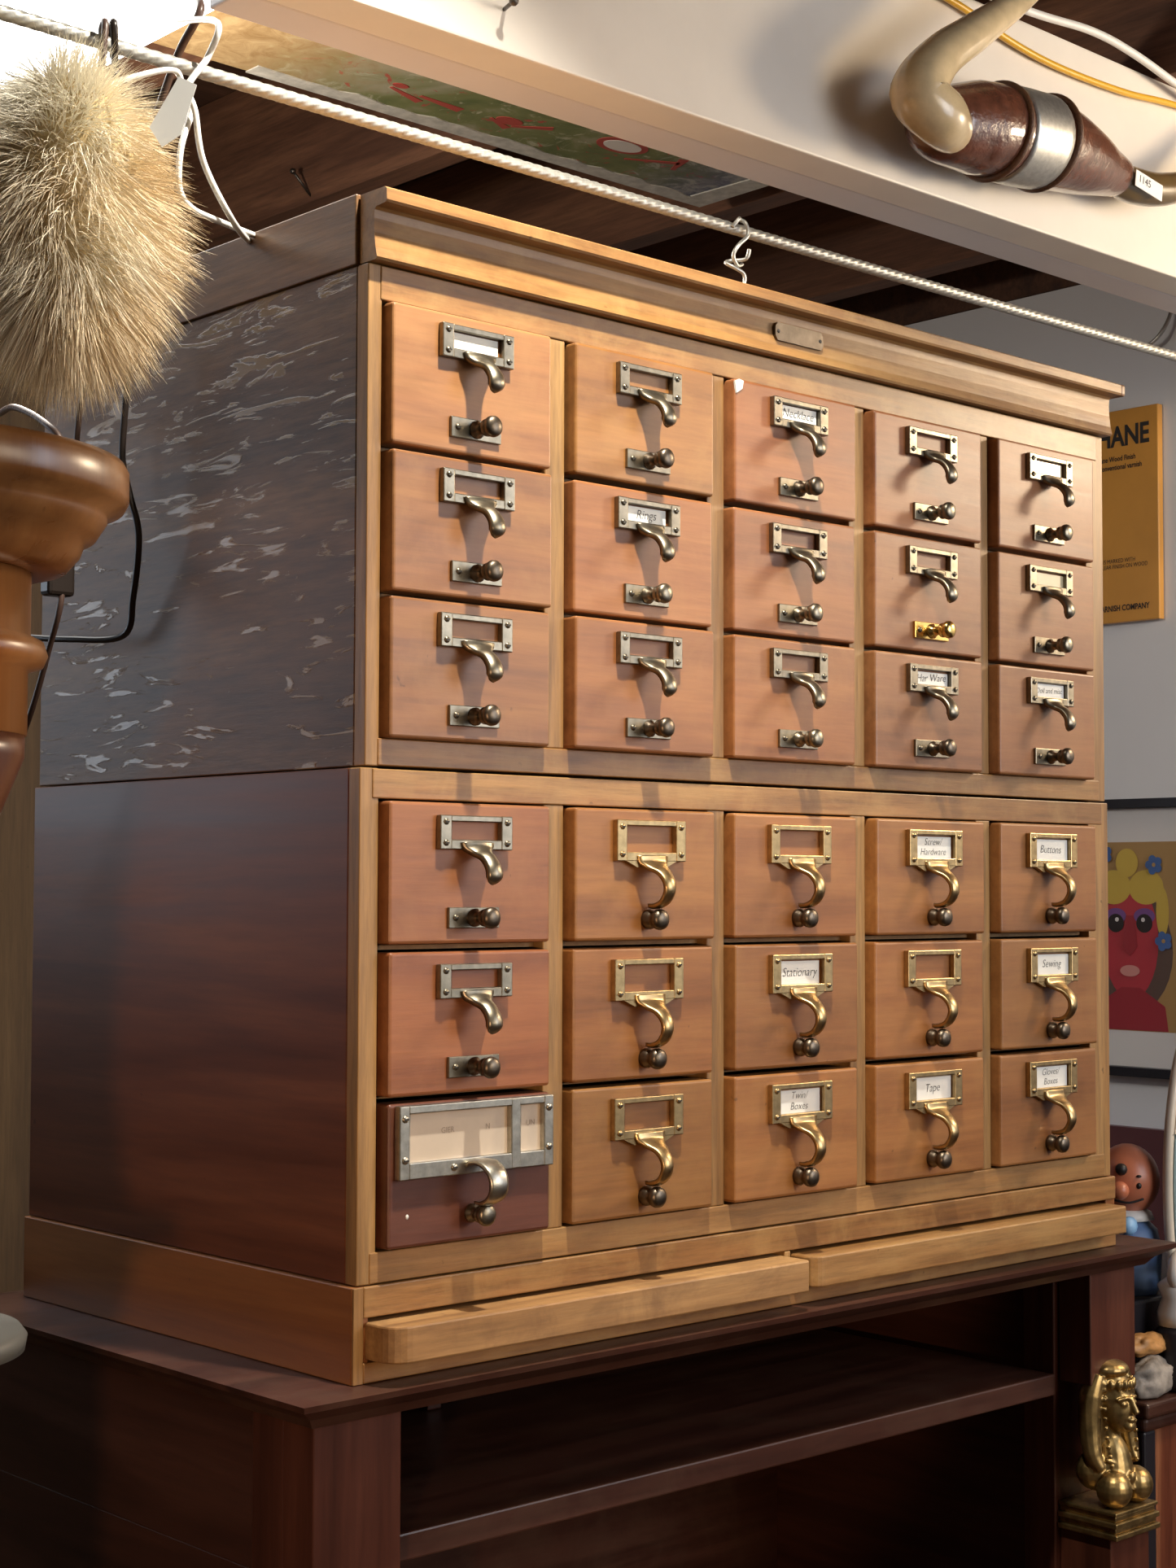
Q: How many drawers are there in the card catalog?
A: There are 30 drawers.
